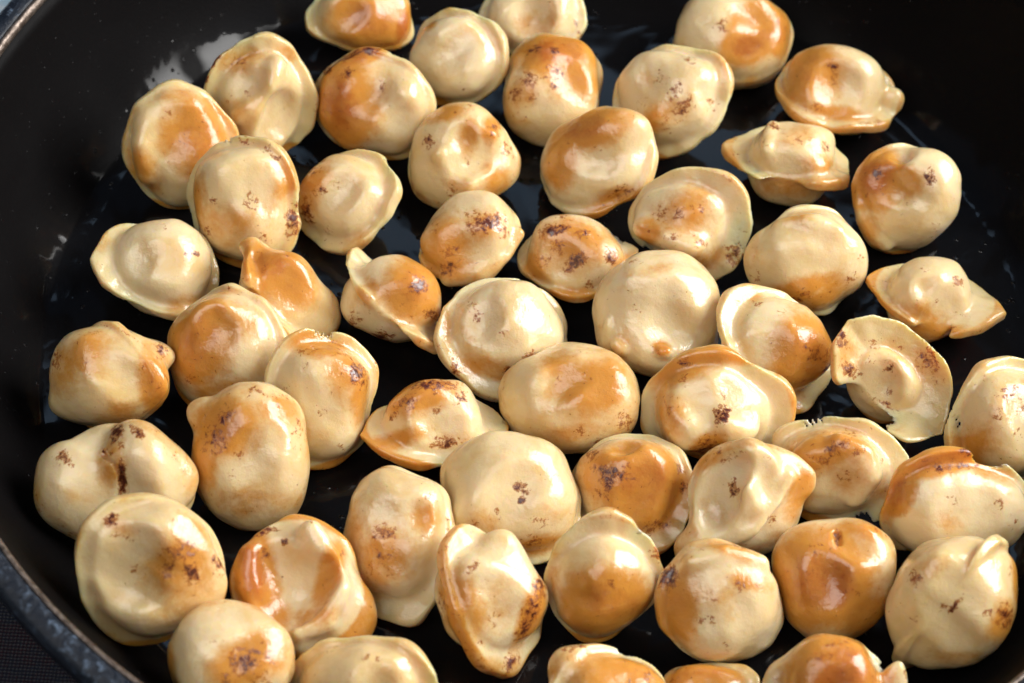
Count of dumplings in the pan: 55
